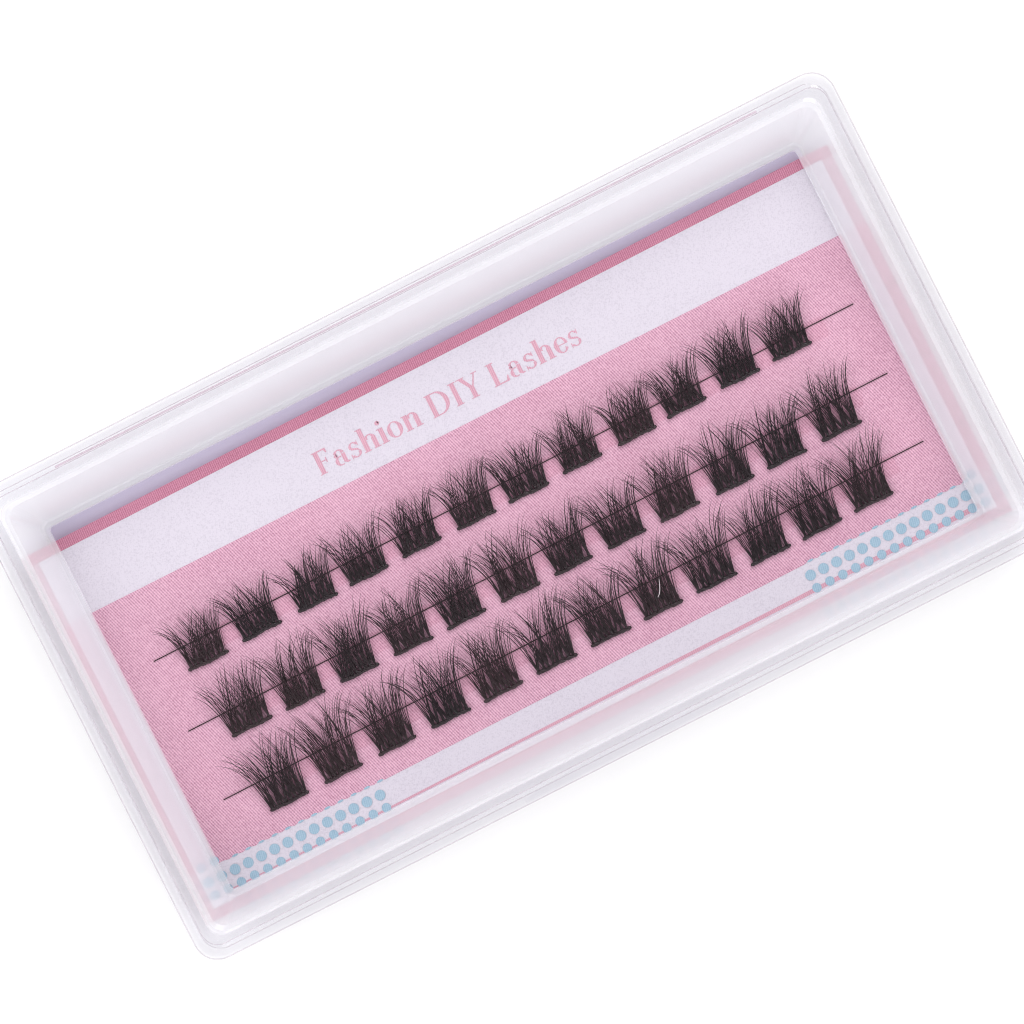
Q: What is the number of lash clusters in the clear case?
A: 36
